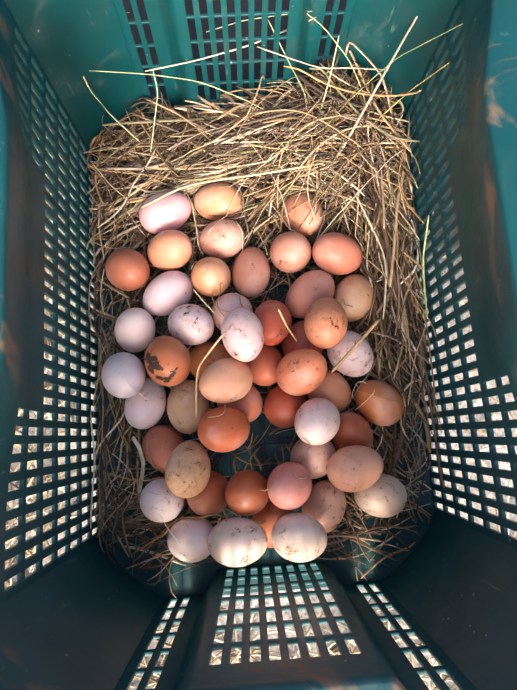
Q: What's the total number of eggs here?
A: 50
